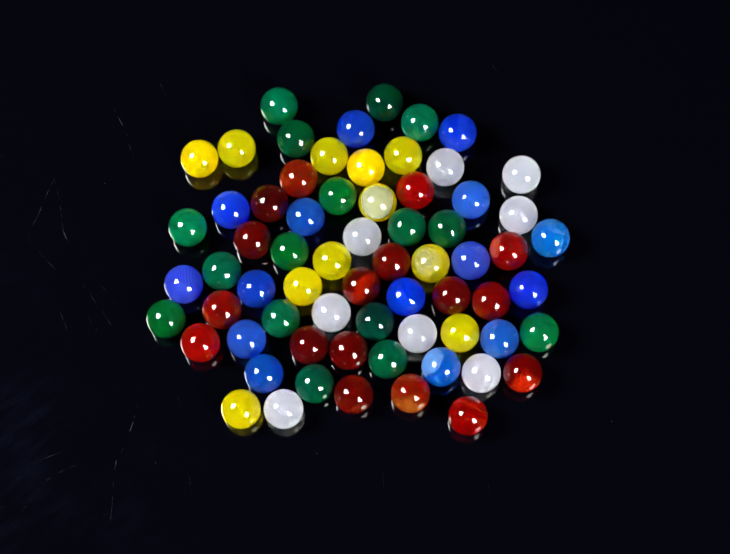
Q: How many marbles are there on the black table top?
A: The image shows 67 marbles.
